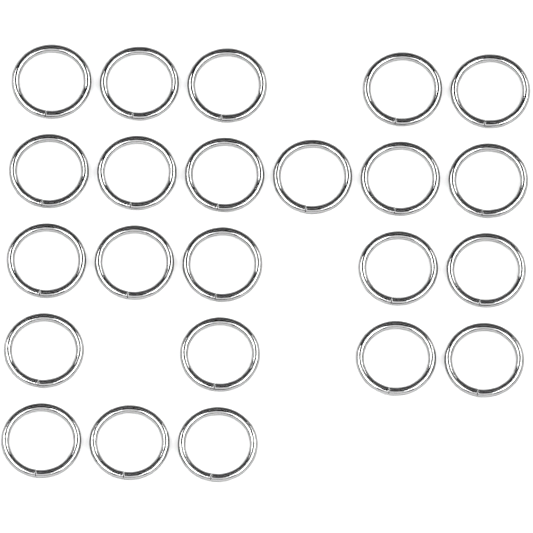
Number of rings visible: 23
